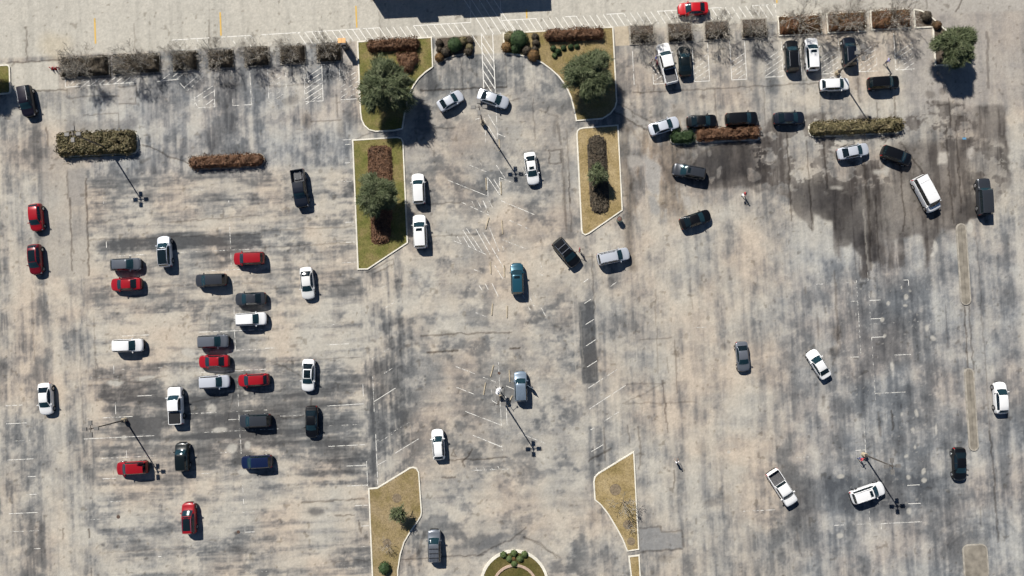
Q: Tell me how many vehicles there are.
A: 61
